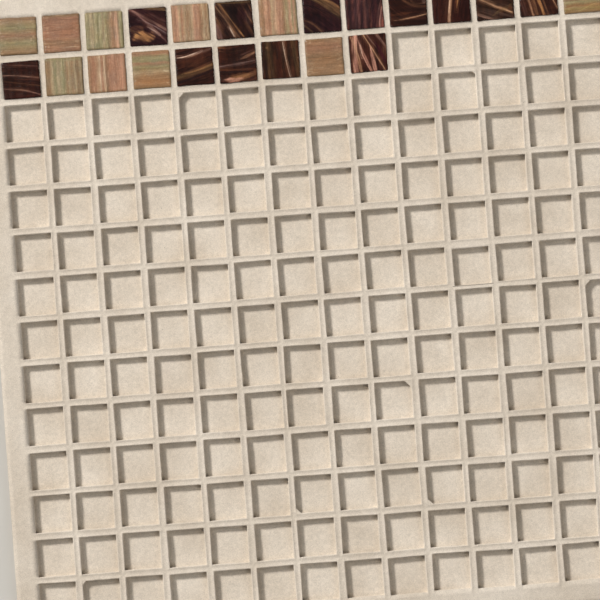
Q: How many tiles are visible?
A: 23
